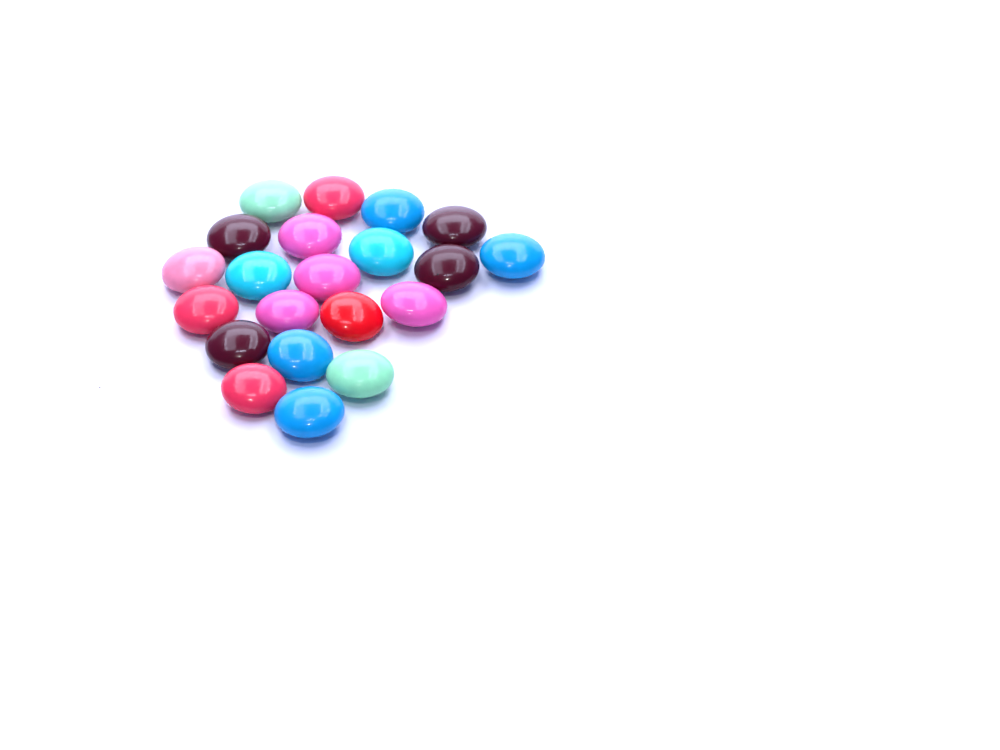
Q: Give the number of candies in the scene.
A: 21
